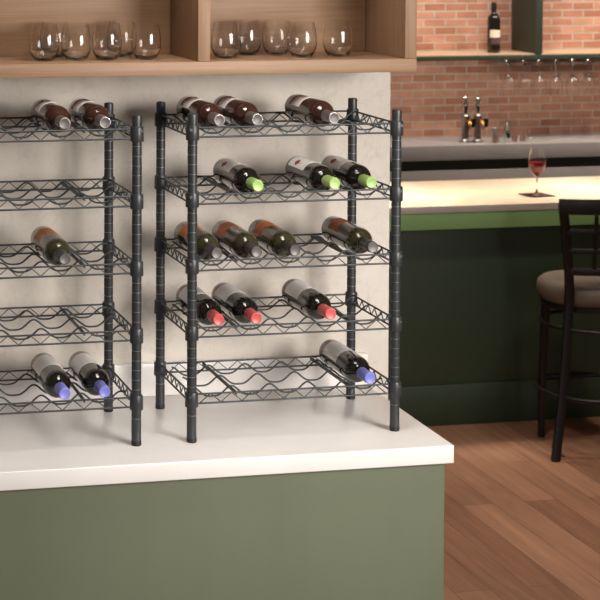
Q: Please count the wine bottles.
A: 20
